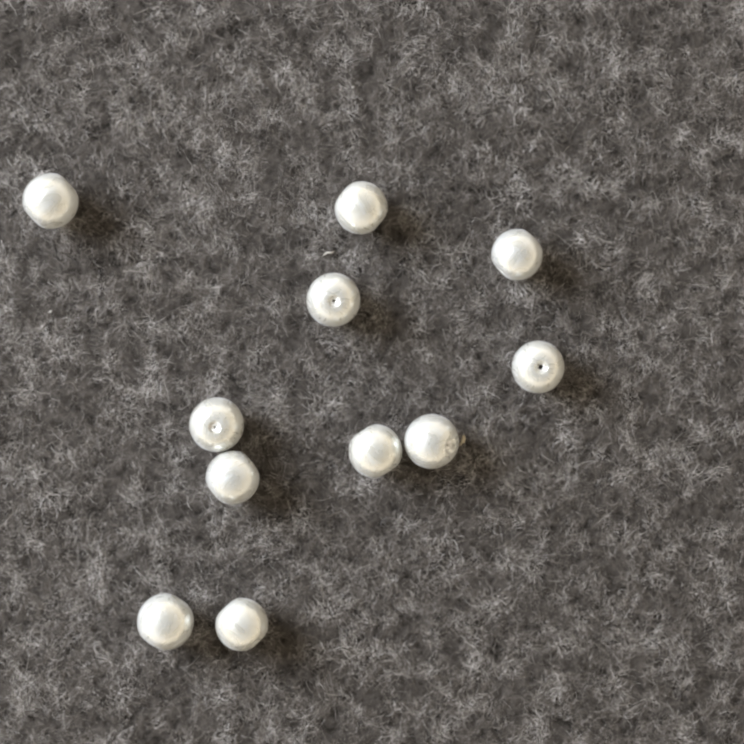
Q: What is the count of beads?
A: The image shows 11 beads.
